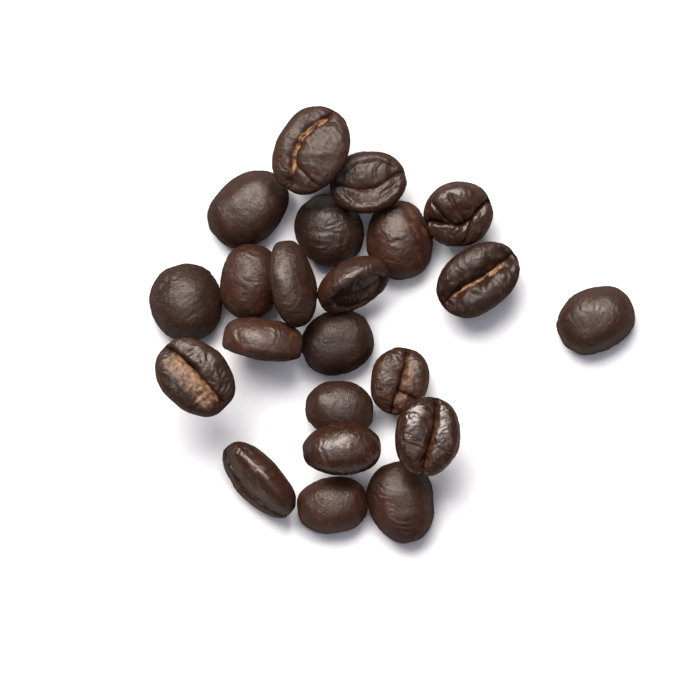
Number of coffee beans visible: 22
